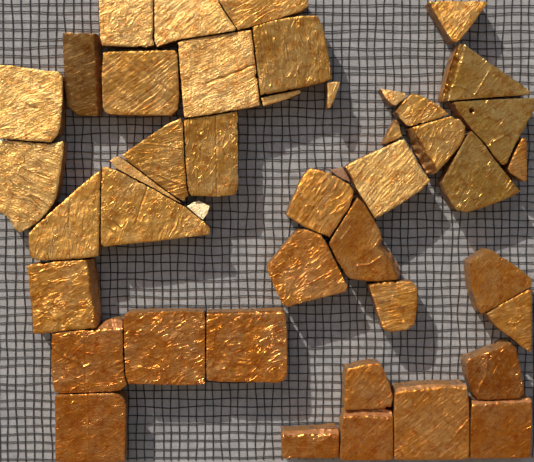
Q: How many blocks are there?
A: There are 45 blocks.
